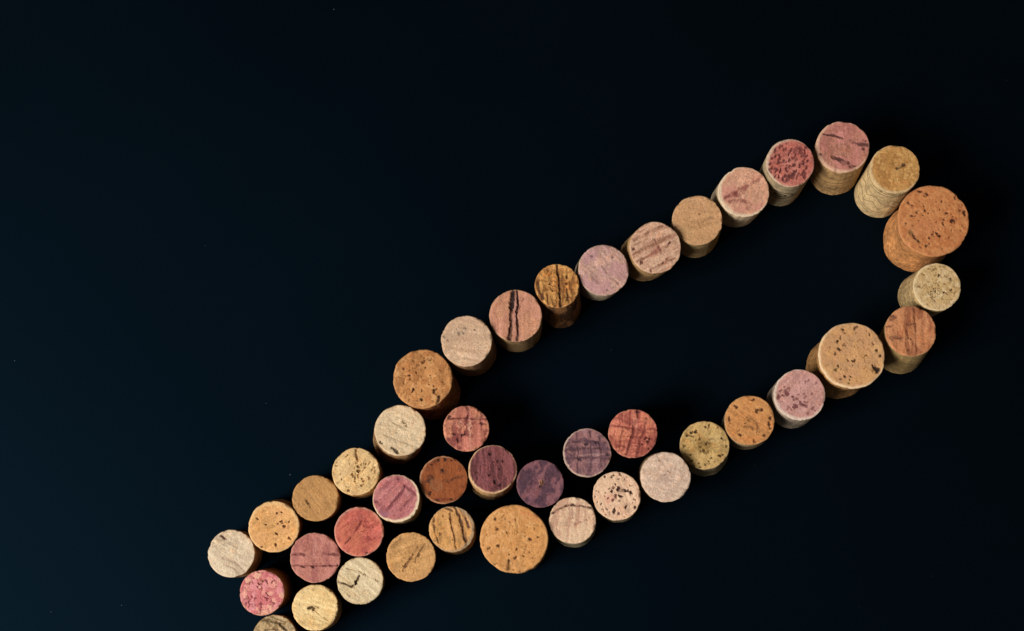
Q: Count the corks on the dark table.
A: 42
